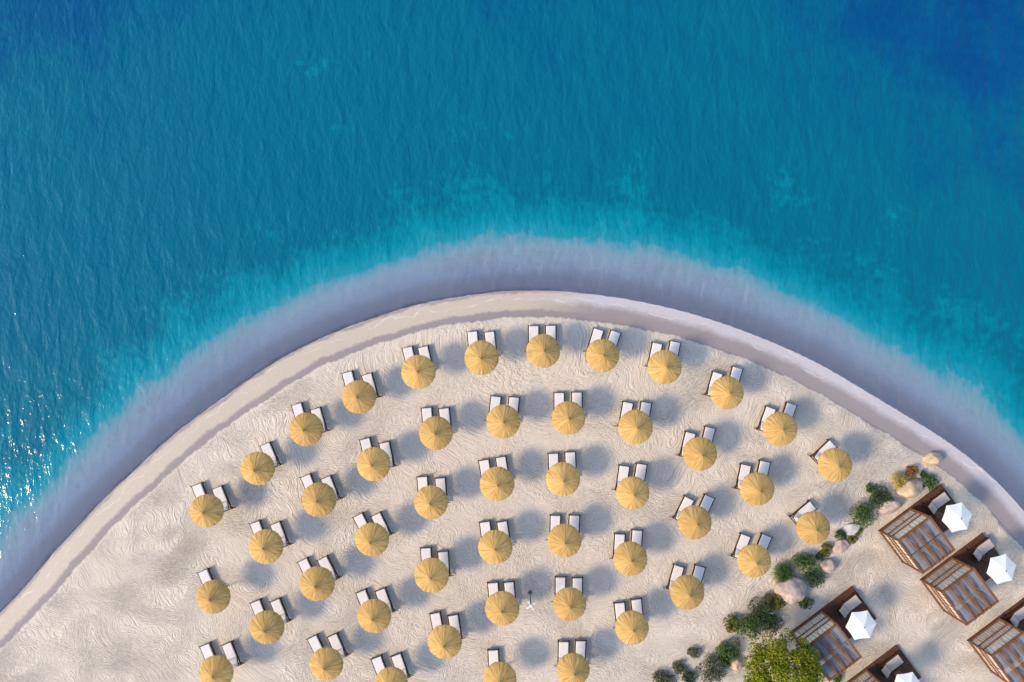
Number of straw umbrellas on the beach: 47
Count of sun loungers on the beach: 94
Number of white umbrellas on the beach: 4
